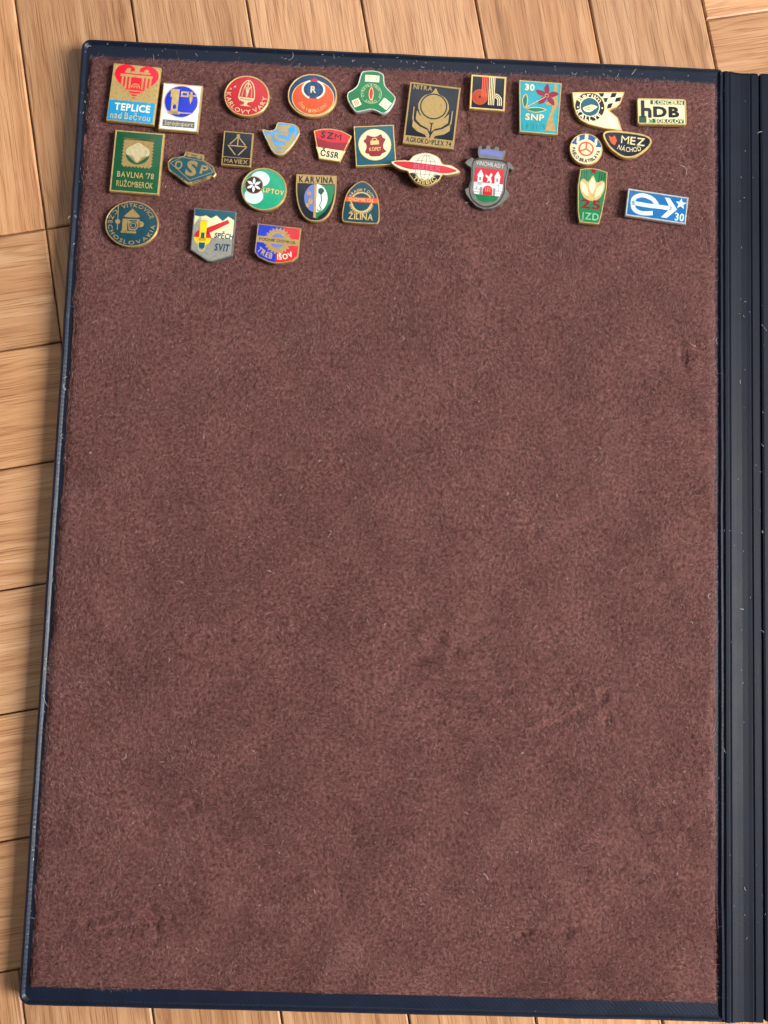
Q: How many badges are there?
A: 28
